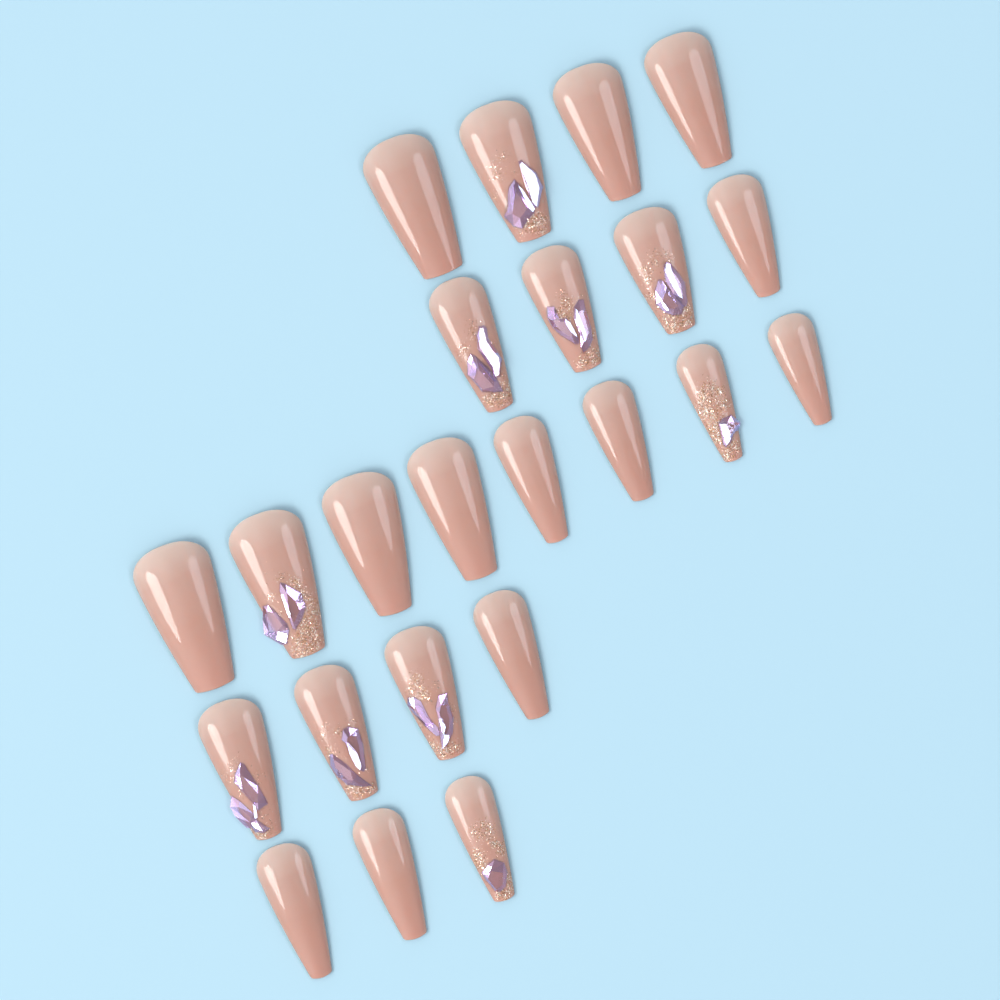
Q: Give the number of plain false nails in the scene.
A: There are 13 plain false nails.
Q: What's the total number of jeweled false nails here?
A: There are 10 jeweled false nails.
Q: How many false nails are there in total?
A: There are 23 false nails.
